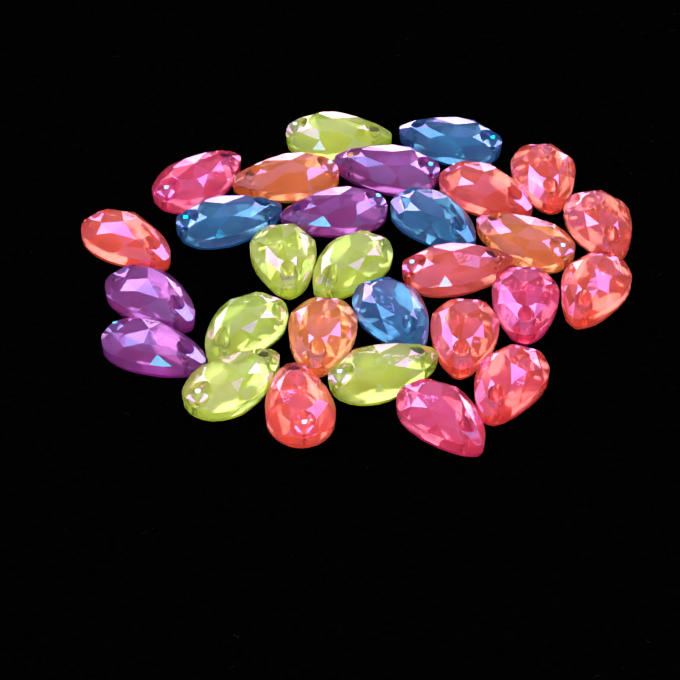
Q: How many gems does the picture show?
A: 29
